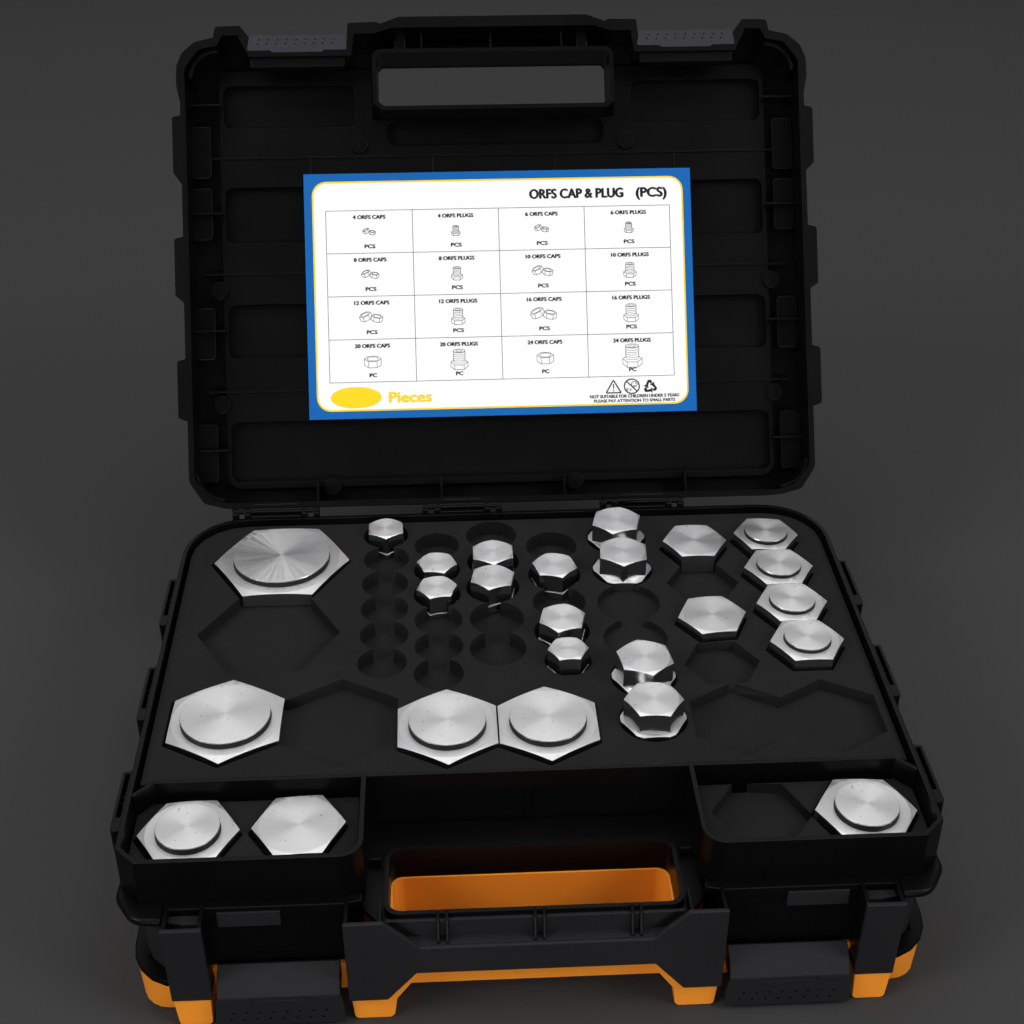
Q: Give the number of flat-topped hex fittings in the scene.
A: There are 15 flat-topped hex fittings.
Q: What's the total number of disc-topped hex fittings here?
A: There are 10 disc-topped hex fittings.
